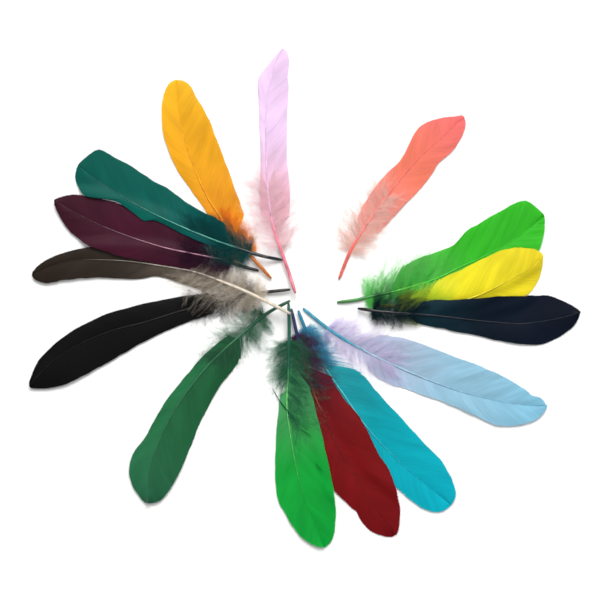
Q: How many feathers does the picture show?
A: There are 15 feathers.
